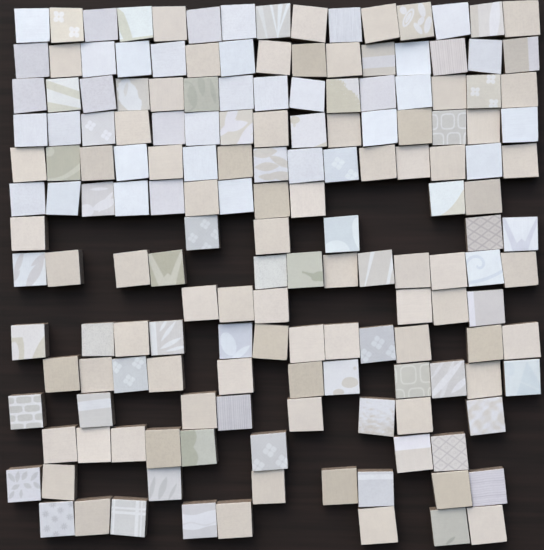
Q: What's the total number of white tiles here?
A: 35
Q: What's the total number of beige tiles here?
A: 70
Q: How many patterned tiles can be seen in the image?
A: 60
